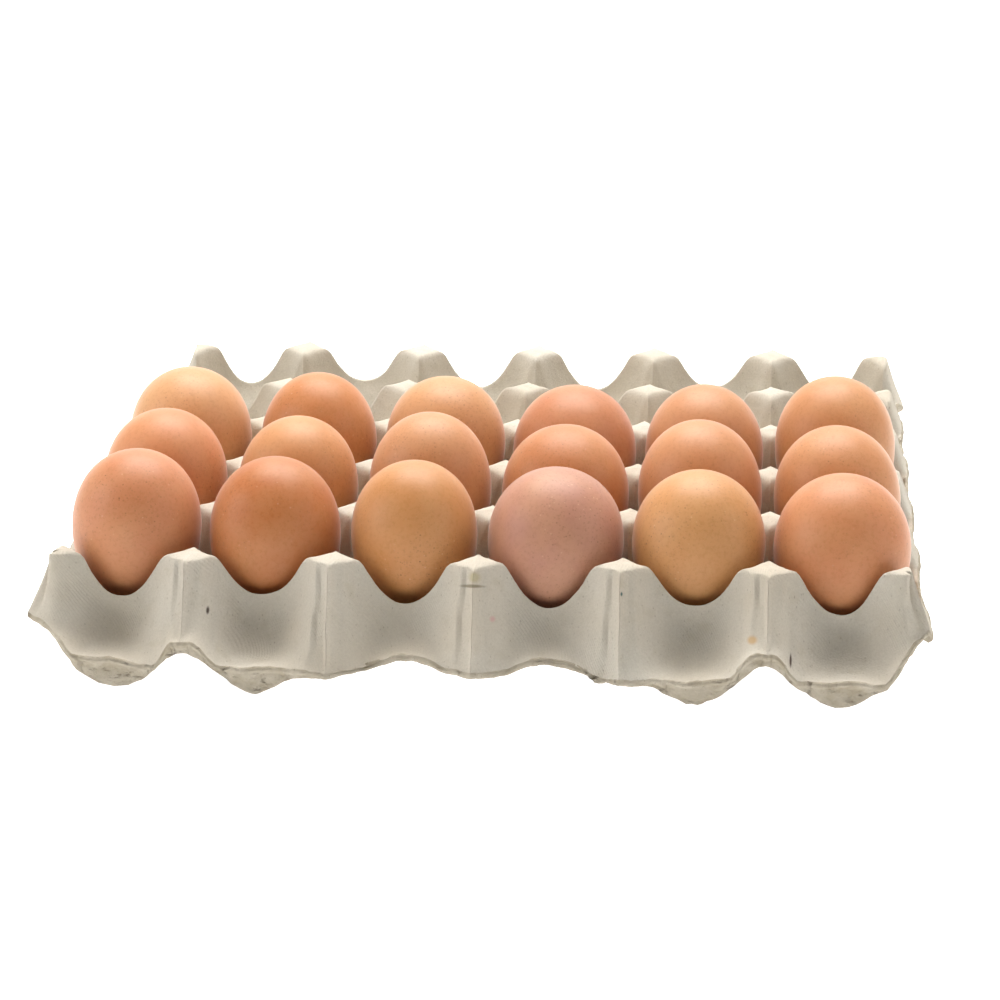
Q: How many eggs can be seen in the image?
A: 18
